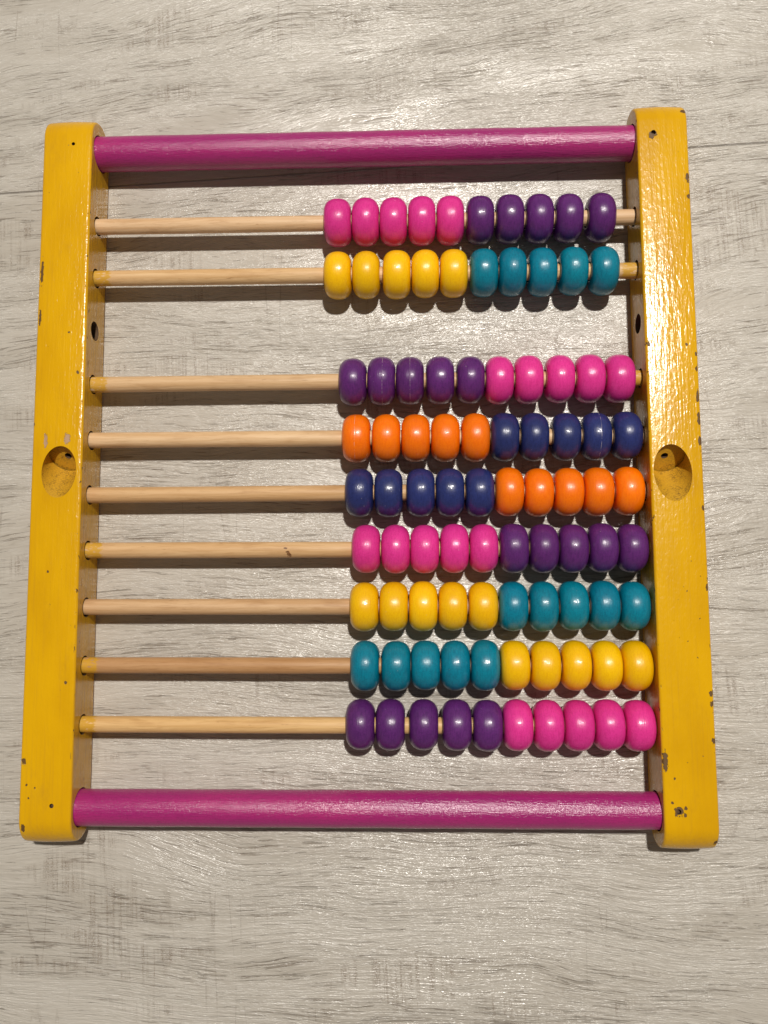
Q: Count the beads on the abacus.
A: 90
